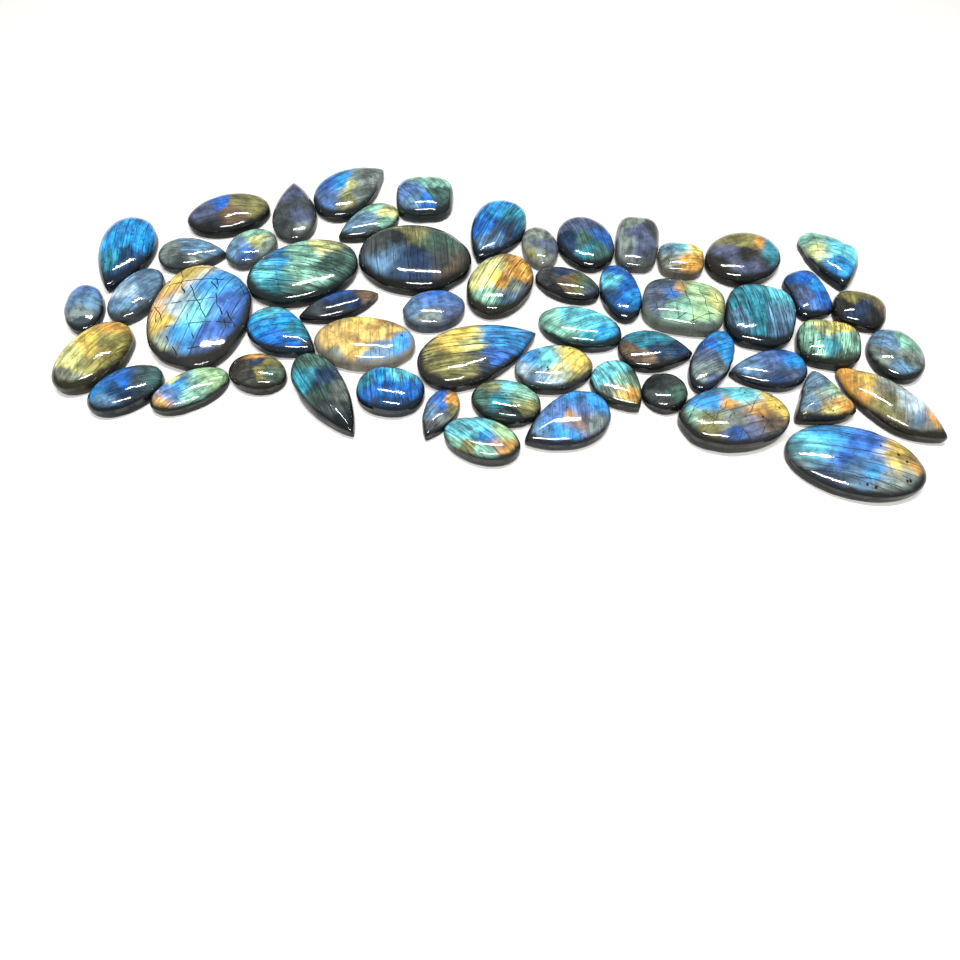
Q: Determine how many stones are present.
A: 55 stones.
